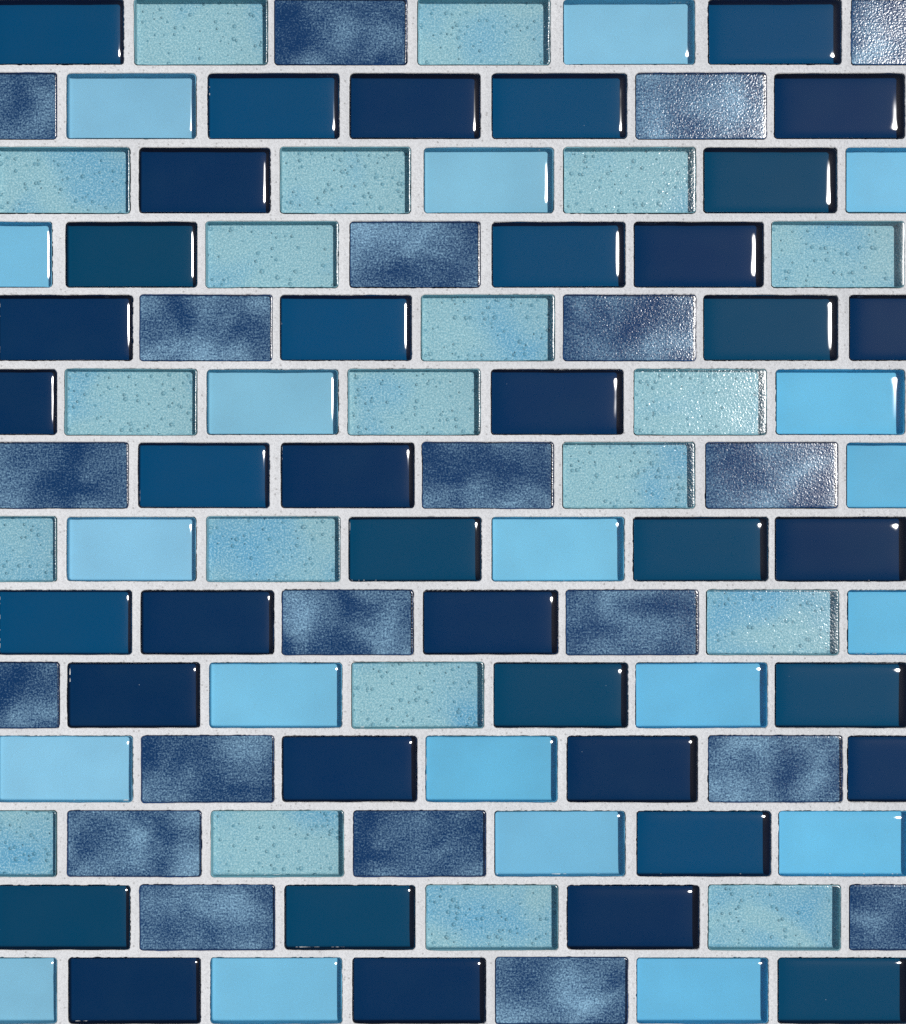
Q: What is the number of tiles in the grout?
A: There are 98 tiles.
